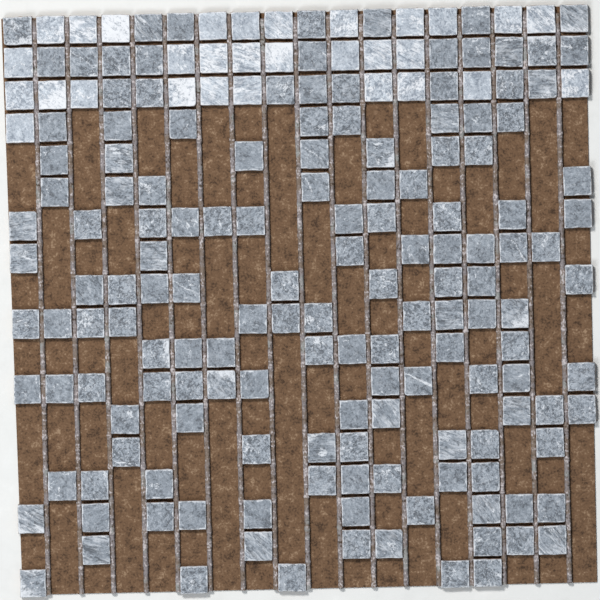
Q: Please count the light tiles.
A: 30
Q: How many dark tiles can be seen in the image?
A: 150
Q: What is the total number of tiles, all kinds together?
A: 180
